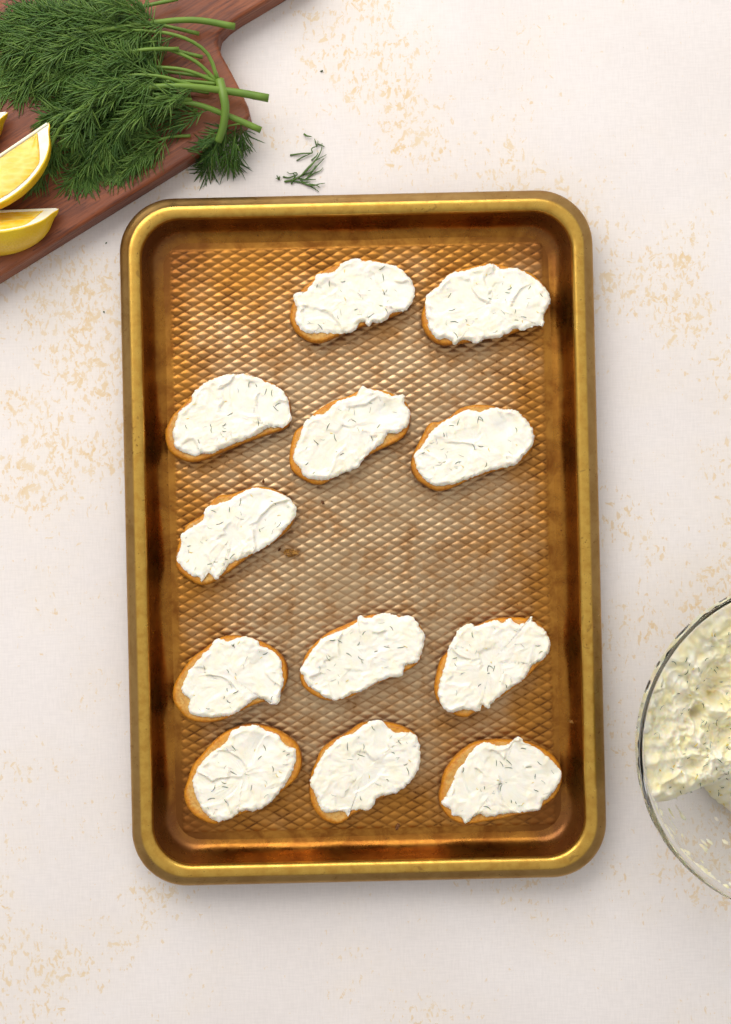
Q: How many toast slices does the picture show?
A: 12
